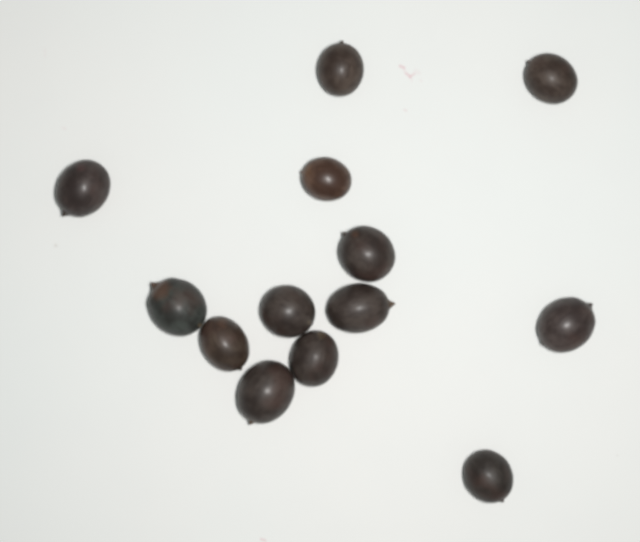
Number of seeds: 13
